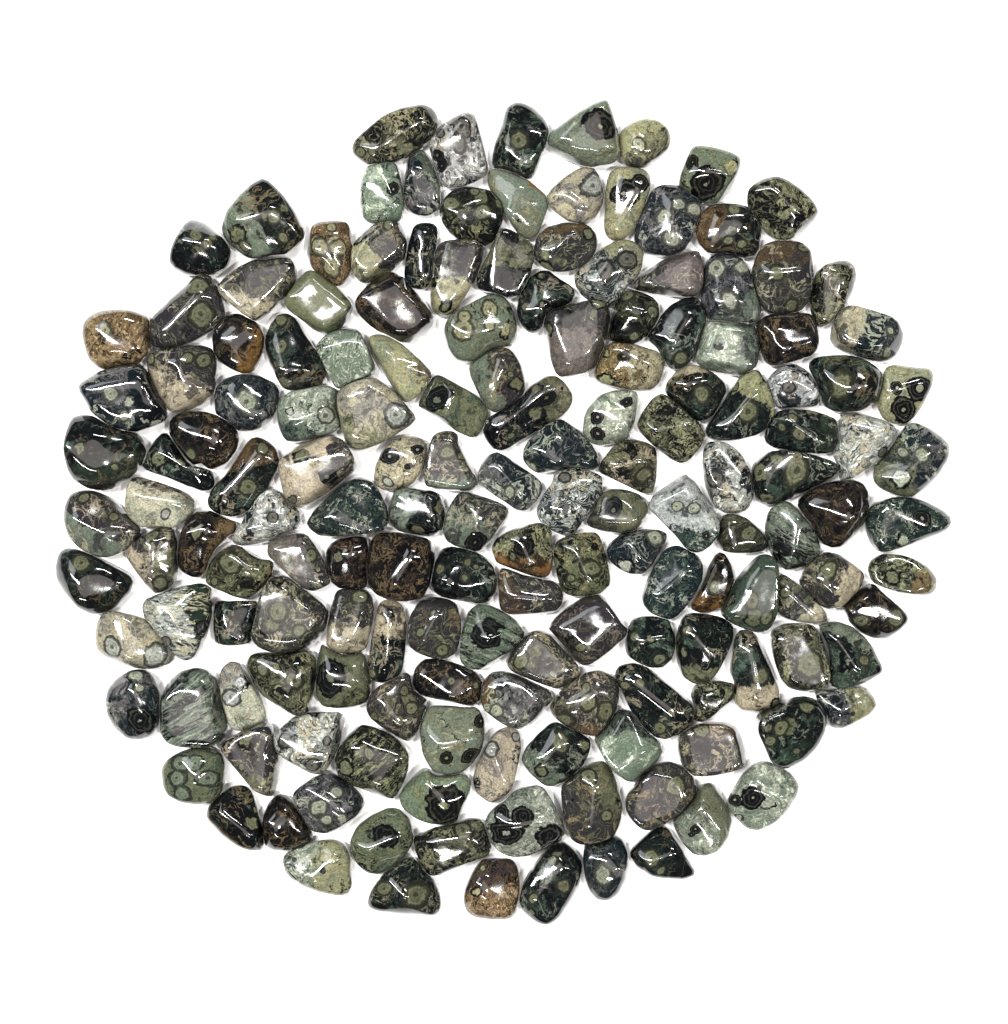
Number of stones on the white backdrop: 162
